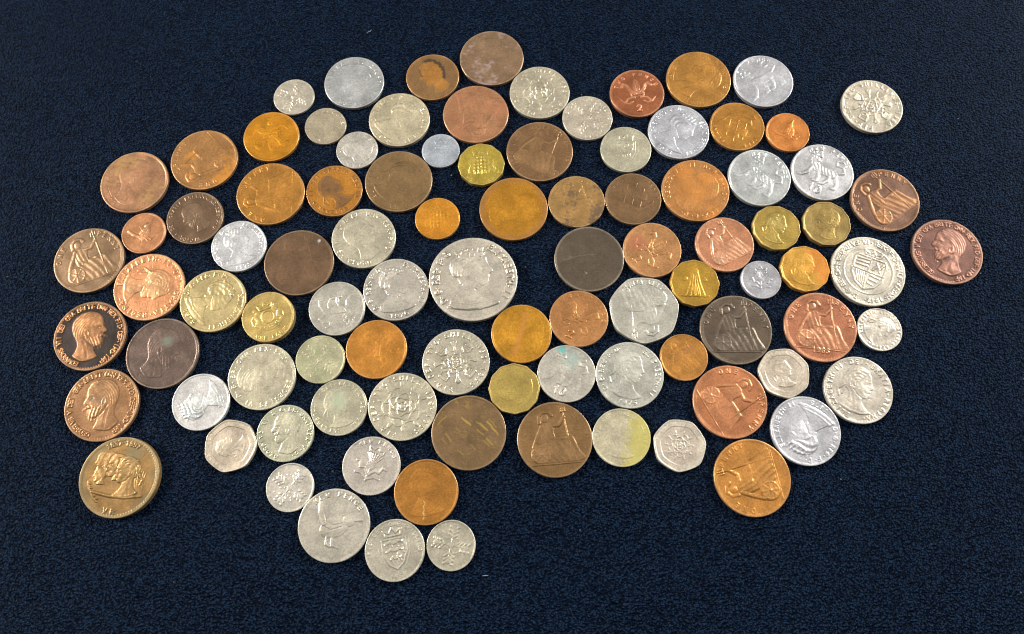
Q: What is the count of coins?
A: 95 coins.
